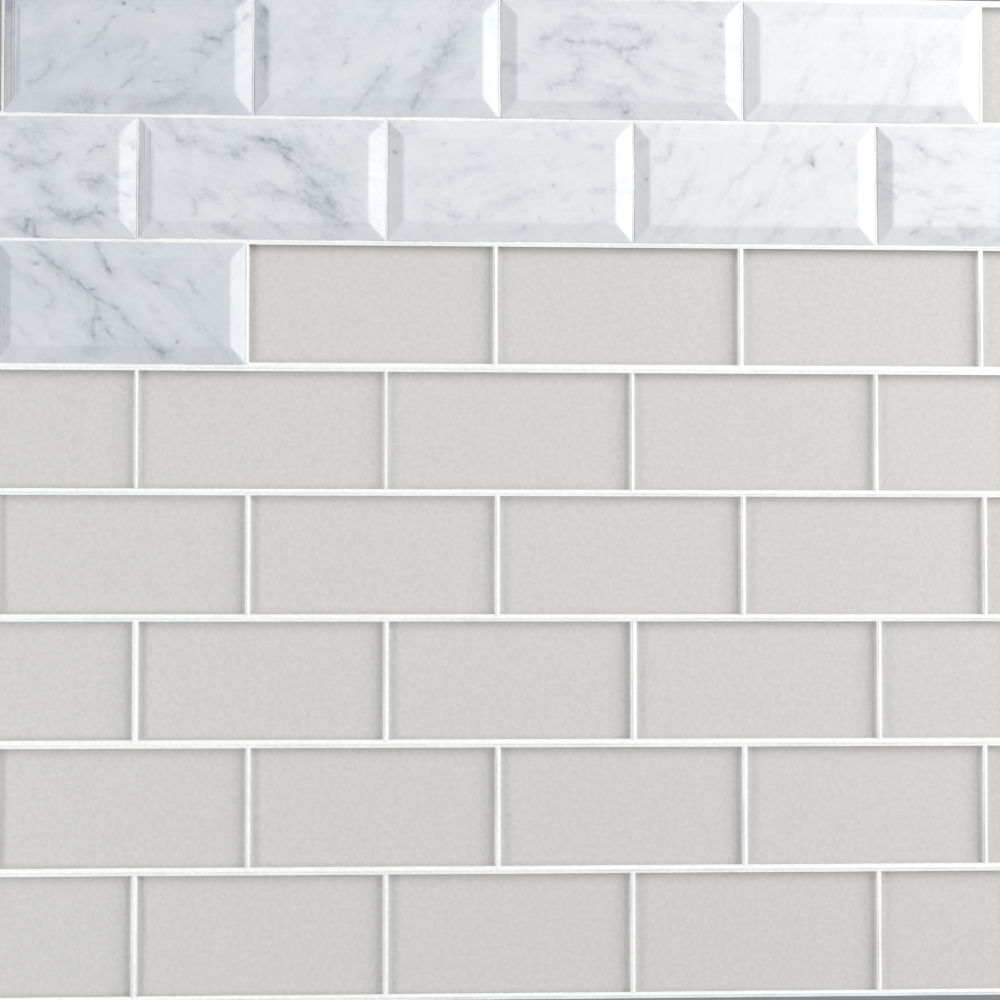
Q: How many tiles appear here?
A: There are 10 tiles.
